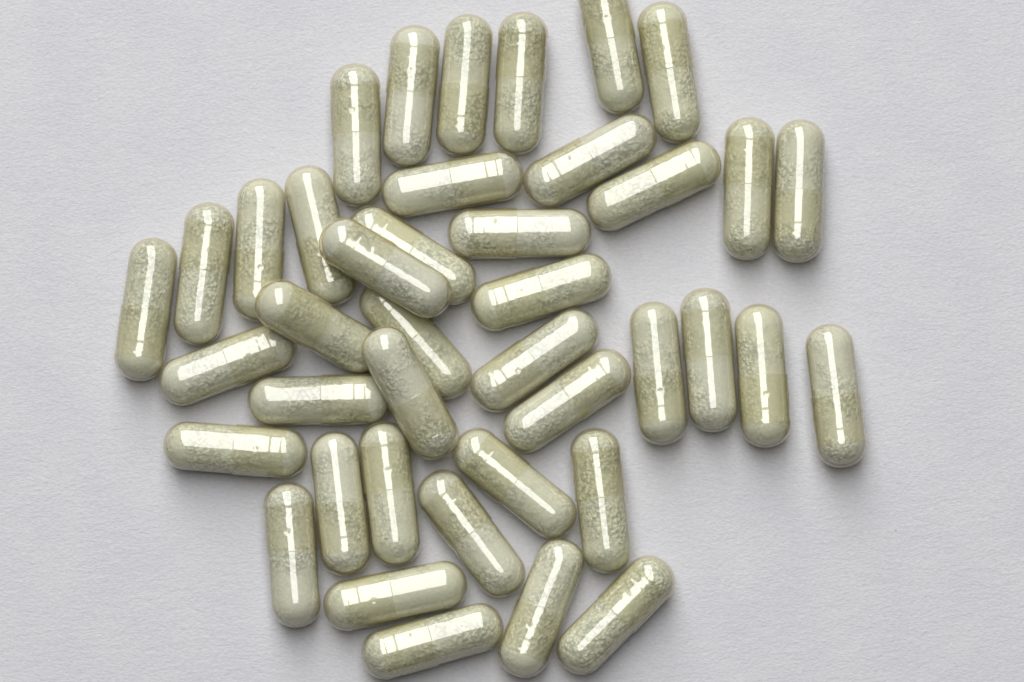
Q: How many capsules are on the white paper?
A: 41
